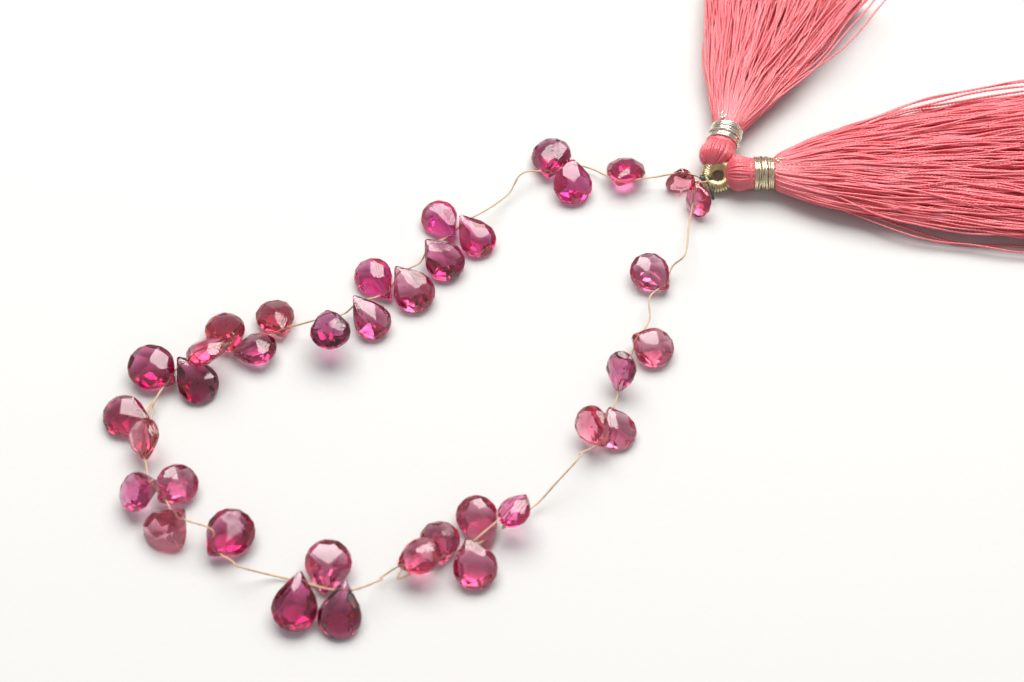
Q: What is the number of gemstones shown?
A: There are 37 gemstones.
